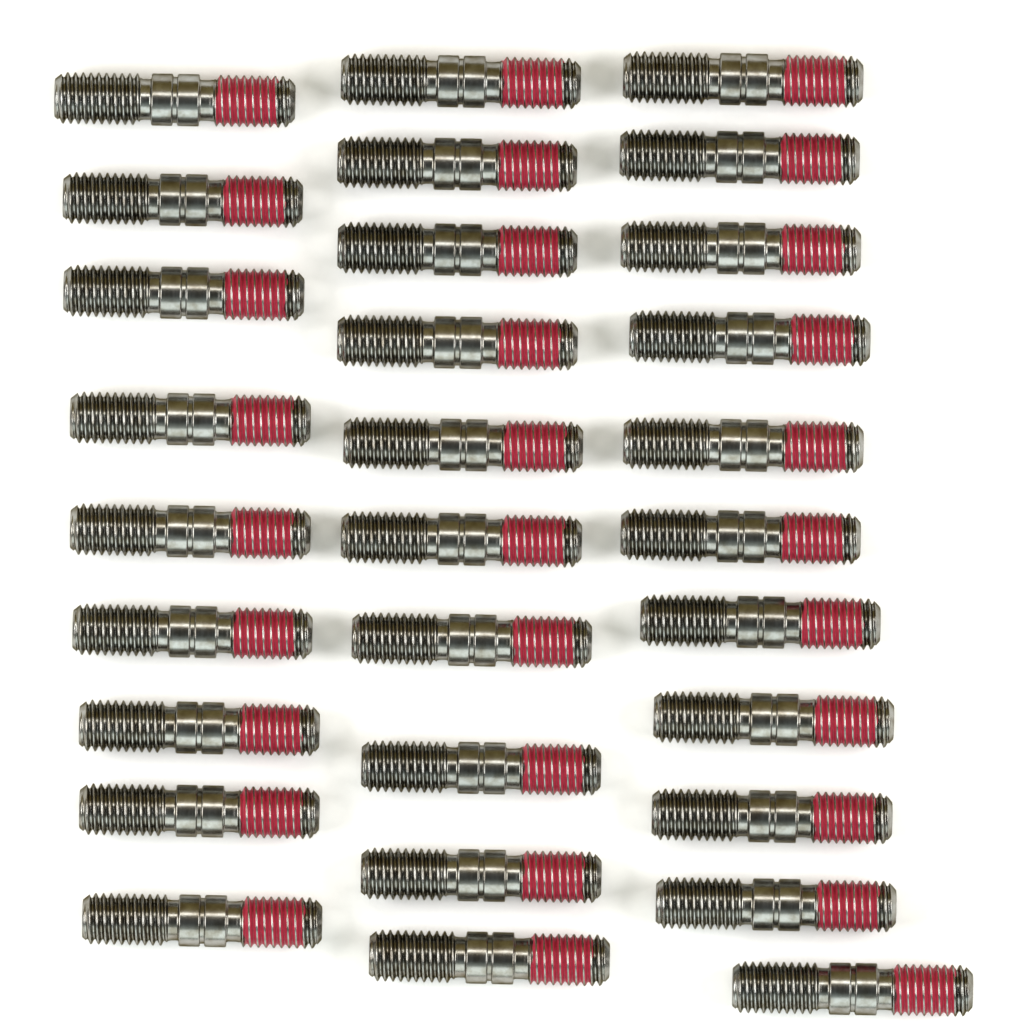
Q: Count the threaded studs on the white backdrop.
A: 30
